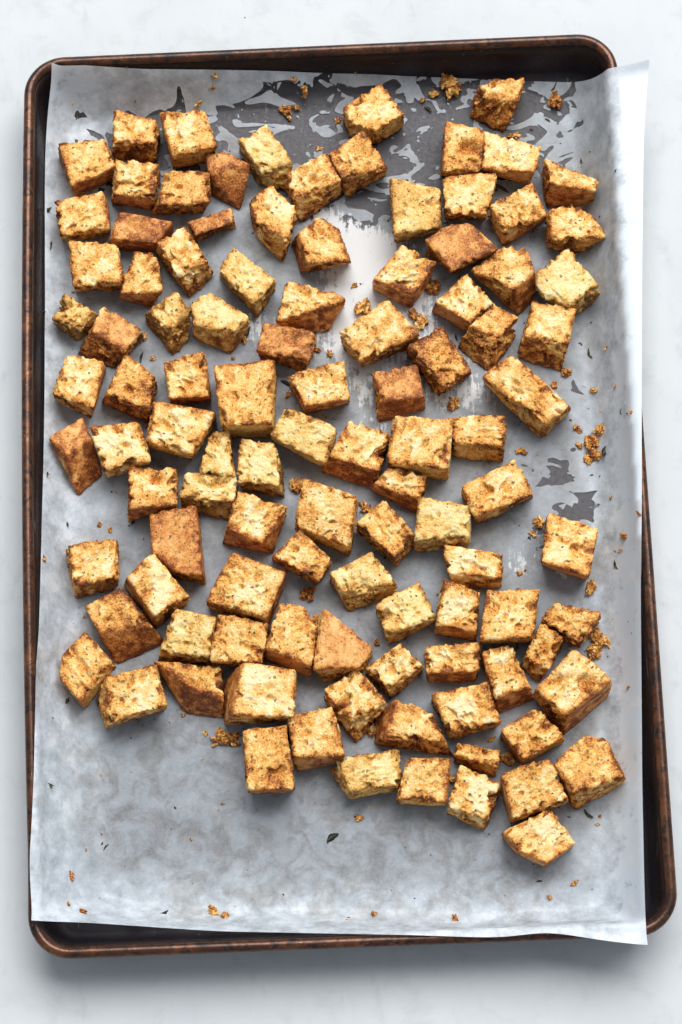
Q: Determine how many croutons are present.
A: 105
